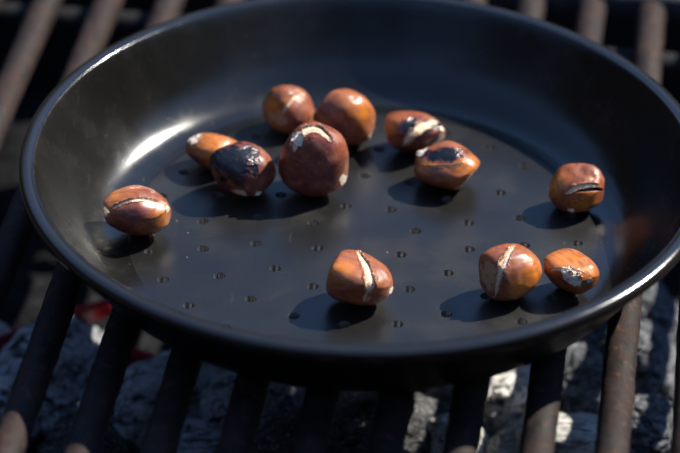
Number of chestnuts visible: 12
